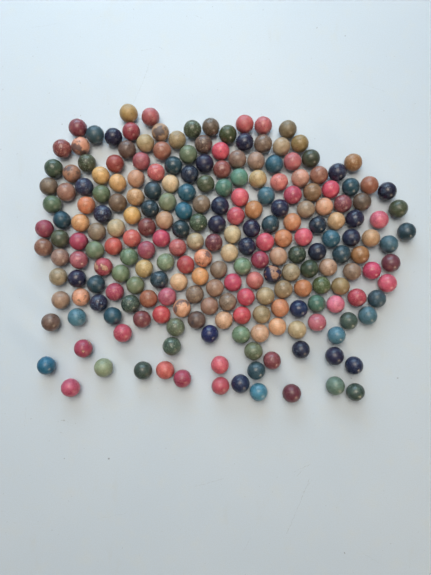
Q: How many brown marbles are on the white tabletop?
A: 81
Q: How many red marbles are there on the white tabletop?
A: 57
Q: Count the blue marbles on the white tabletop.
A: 52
